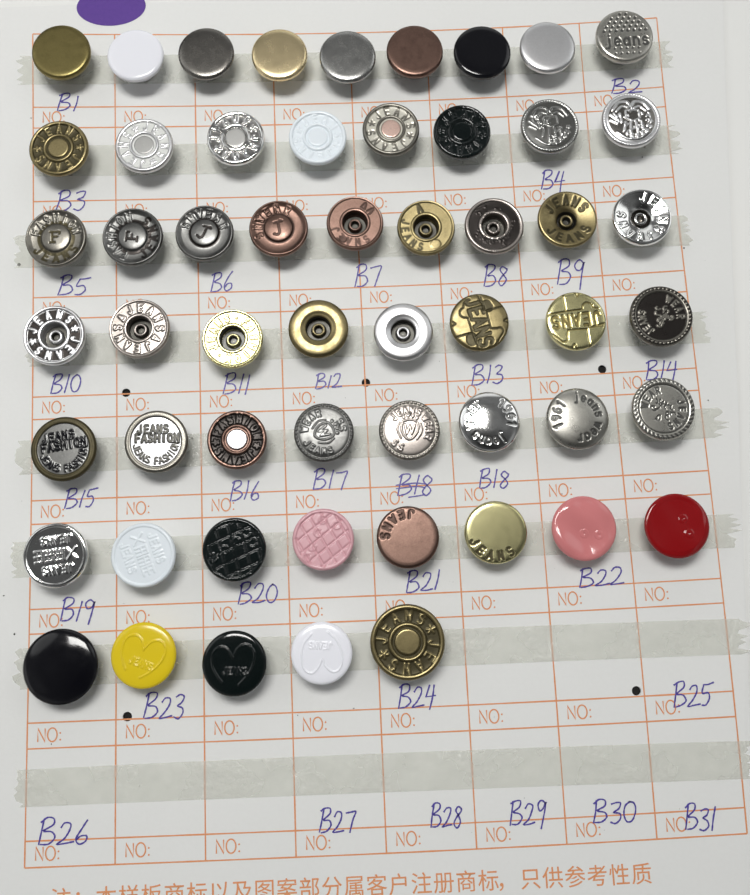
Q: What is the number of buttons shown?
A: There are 55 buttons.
